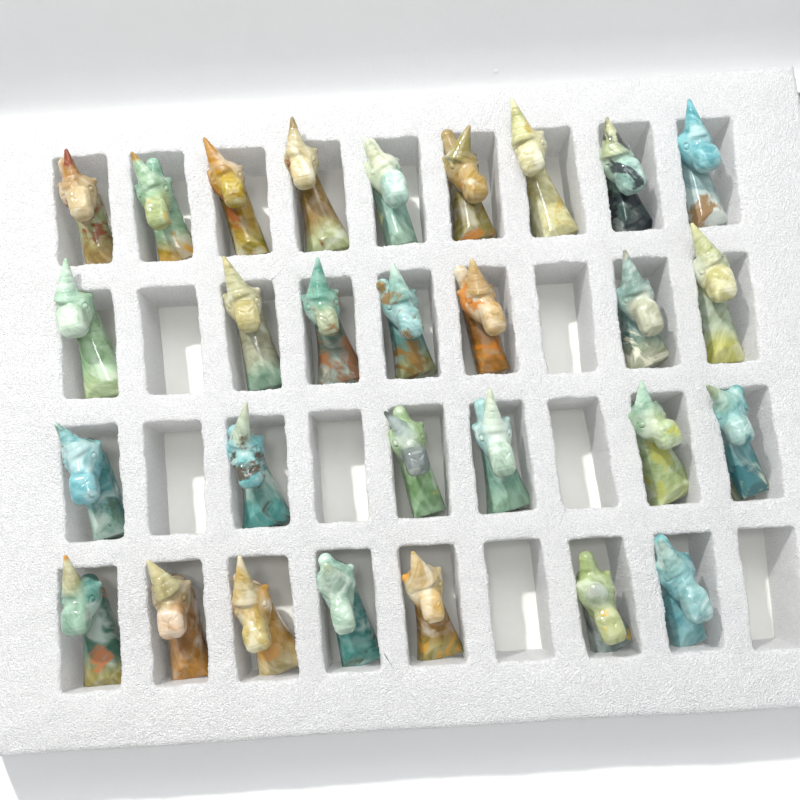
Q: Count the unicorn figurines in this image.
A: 29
